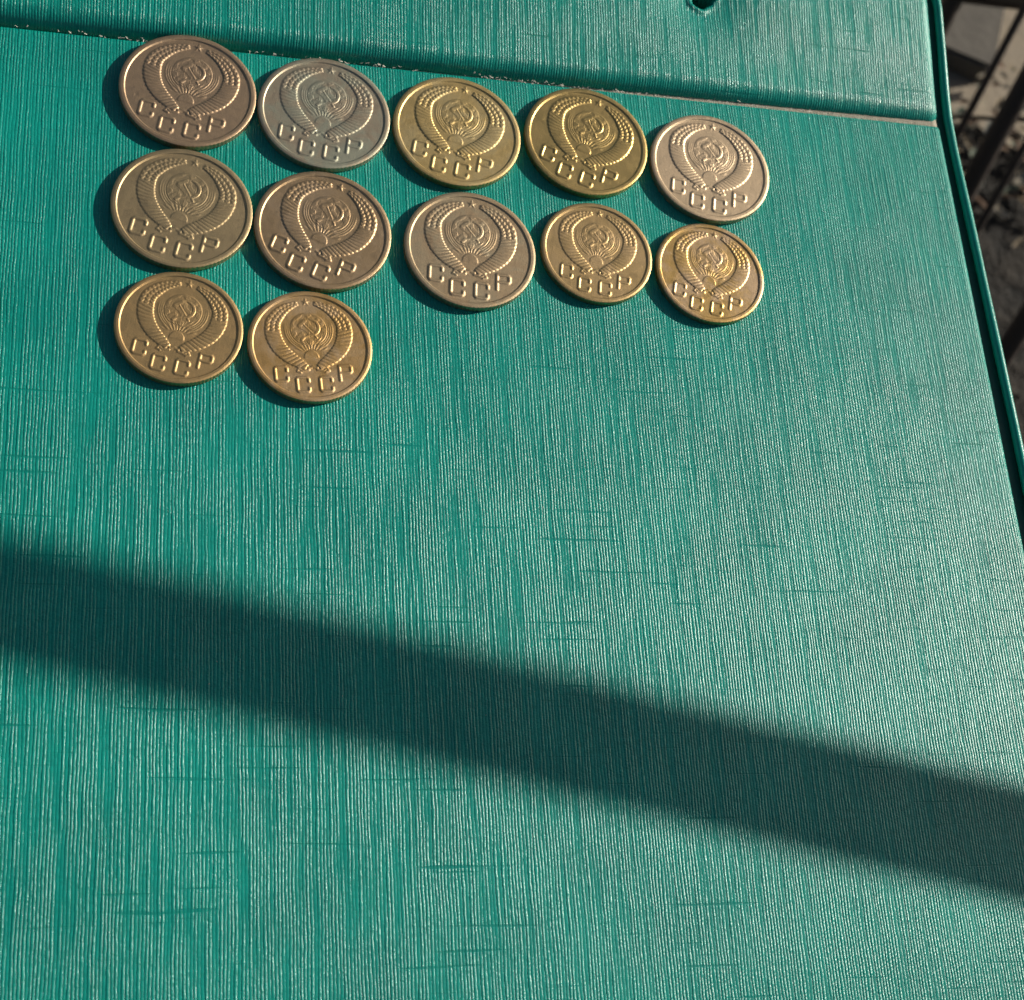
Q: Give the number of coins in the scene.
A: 12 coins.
